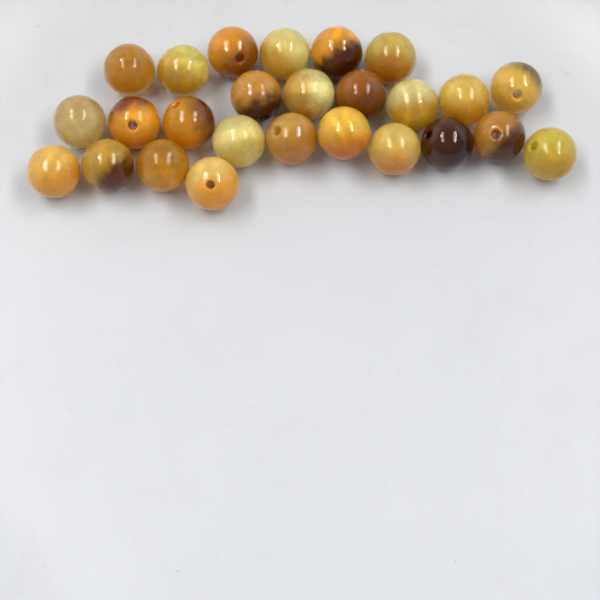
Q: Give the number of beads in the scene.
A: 26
